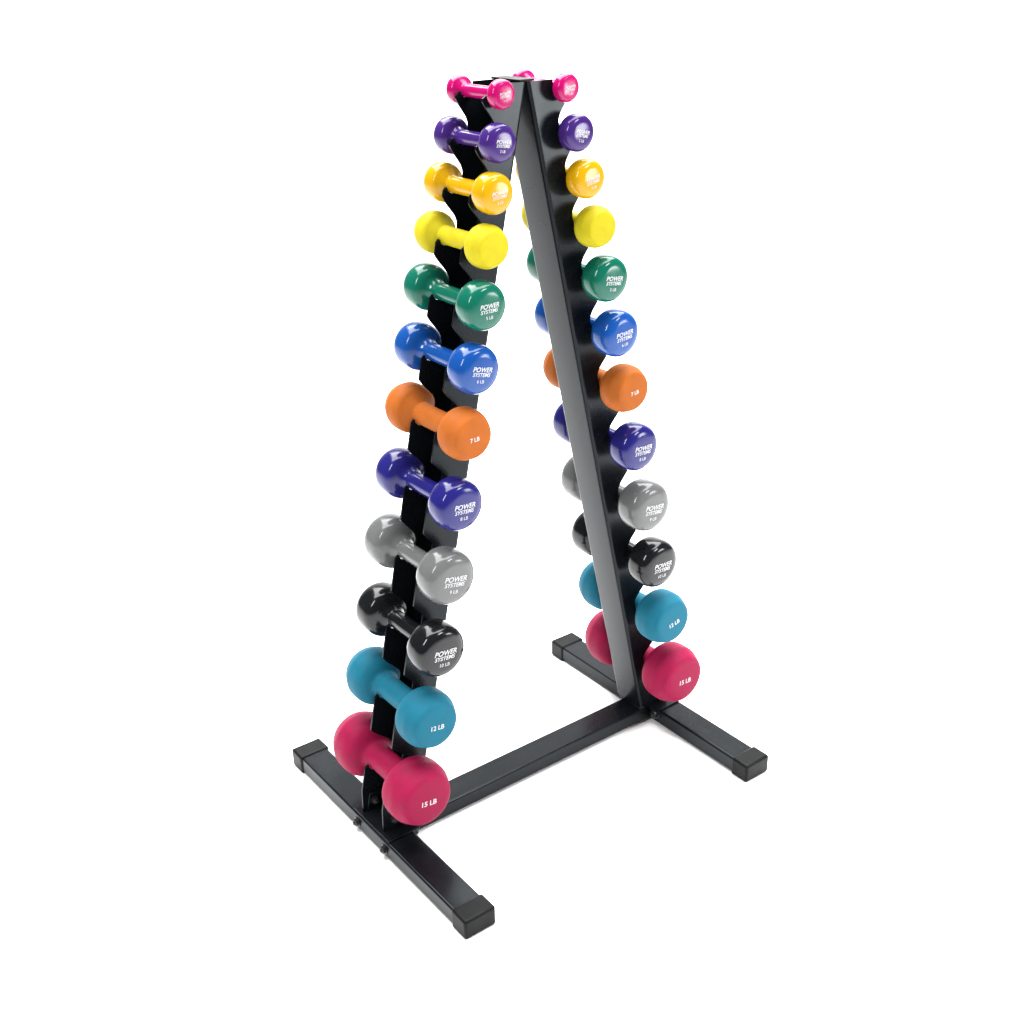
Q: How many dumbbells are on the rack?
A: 24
